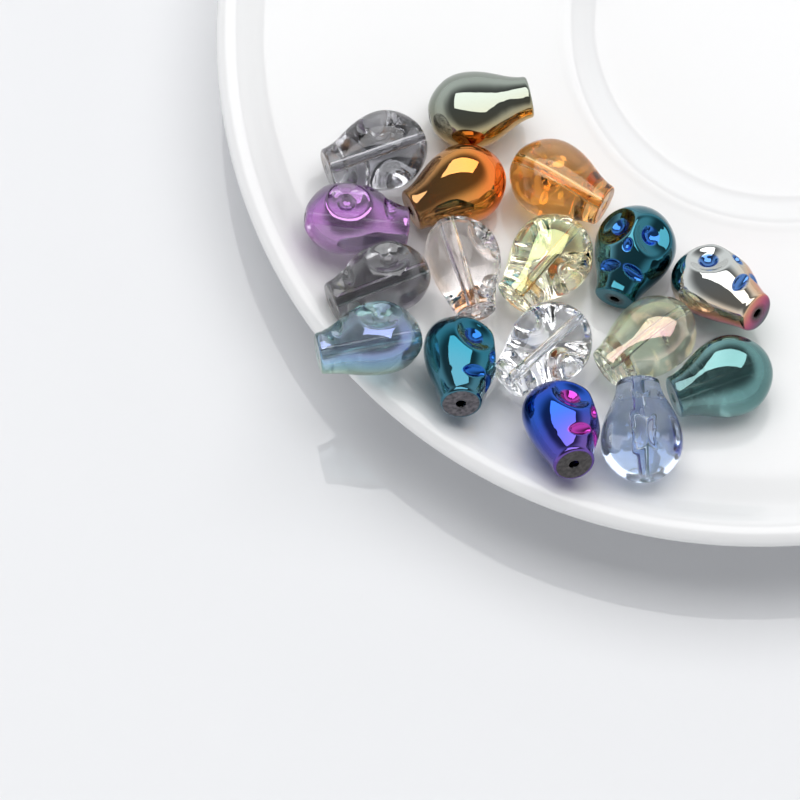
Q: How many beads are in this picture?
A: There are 17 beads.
